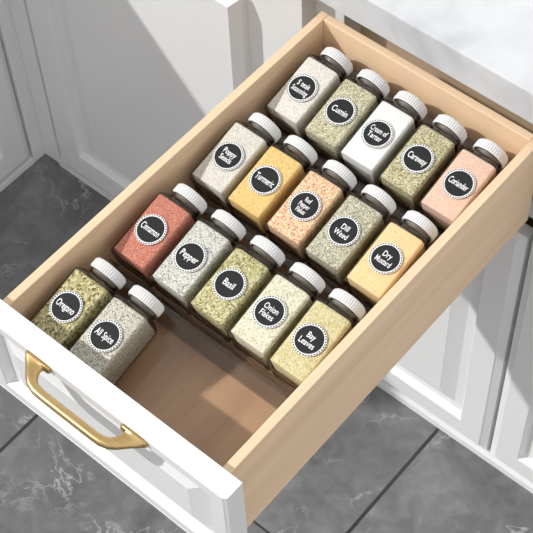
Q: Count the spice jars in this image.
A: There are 17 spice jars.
